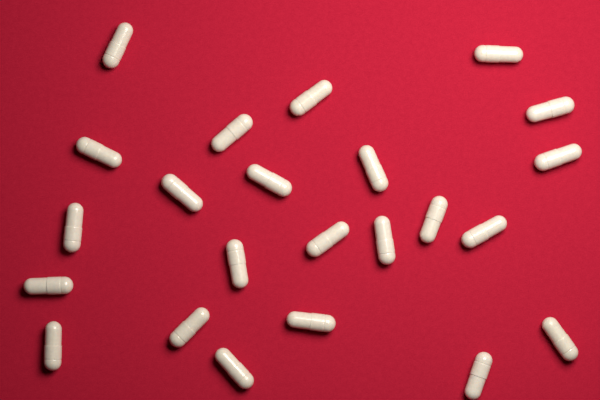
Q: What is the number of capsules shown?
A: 23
